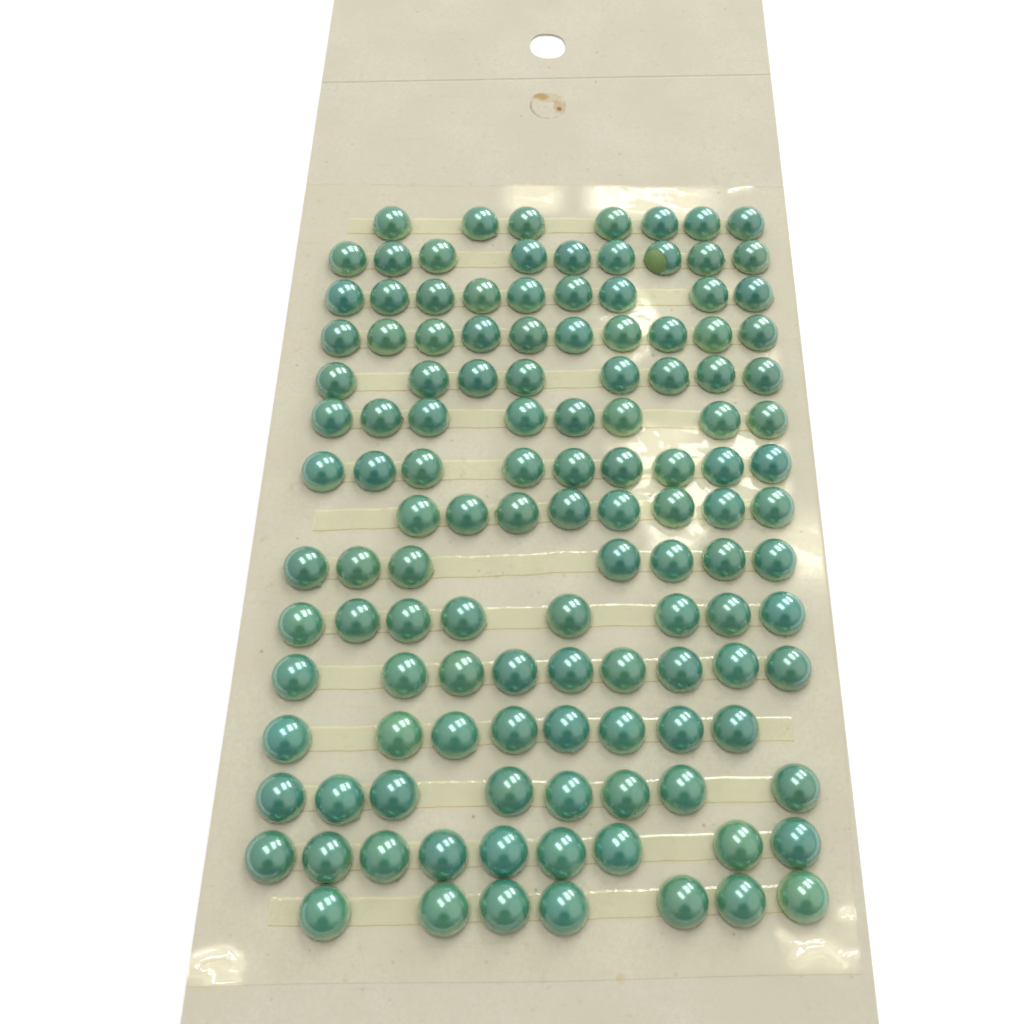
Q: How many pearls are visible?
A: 124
